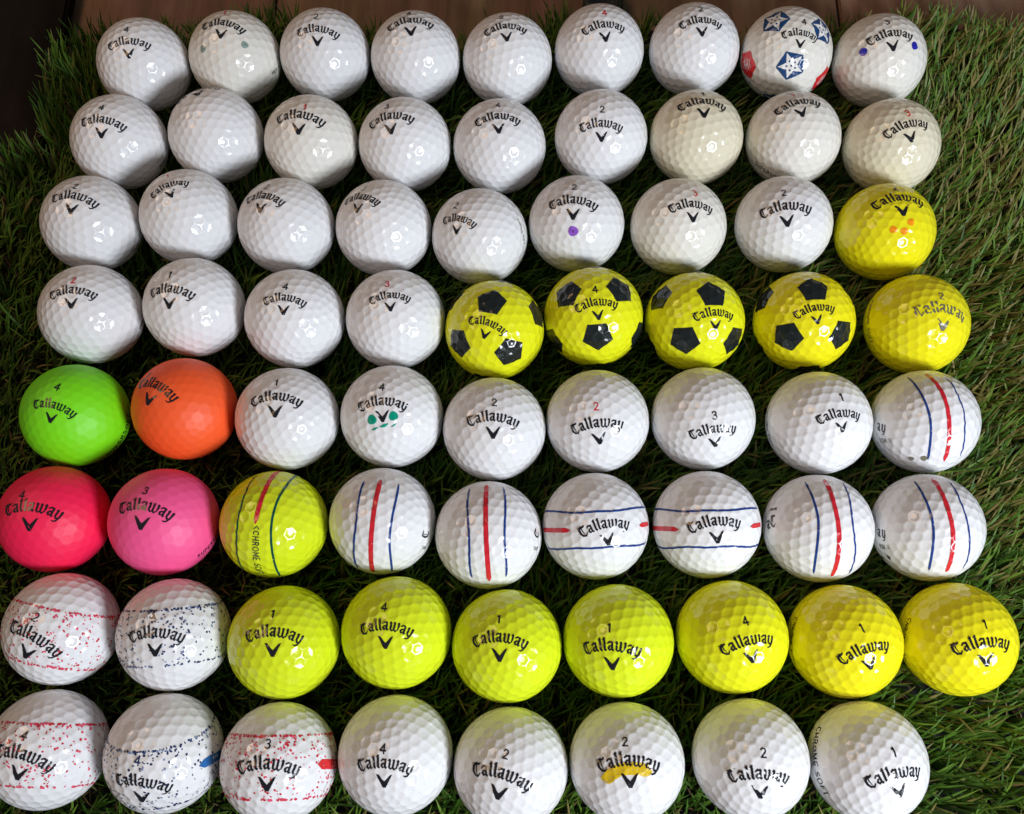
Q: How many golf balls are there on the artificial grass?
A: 71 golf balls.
